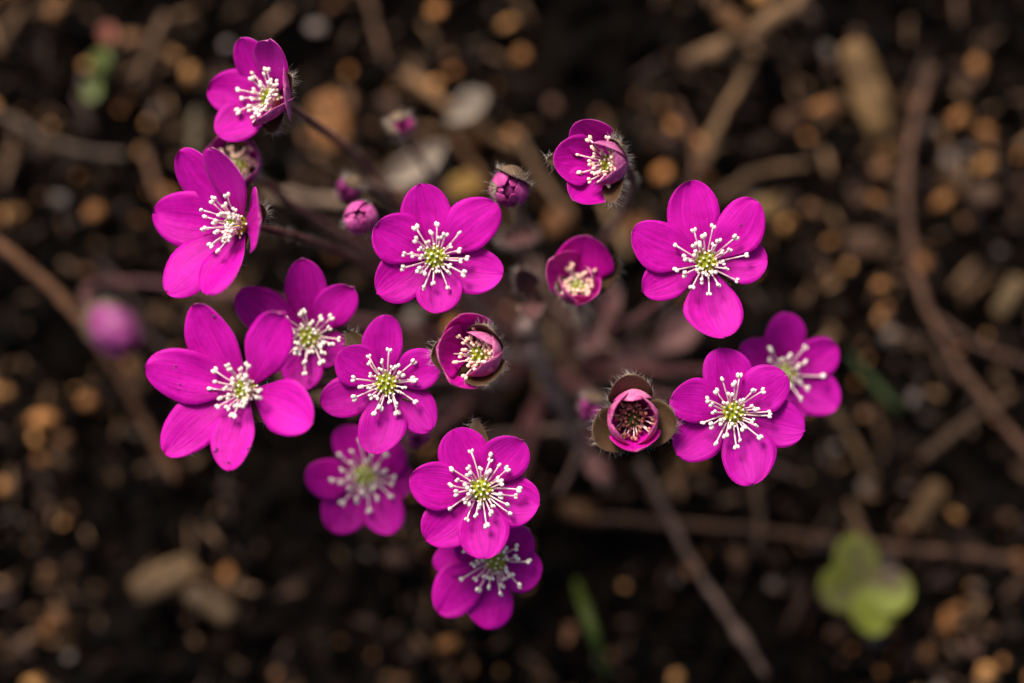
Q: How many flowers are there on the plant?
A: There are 17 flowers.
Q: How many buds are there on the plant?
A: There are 7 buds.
